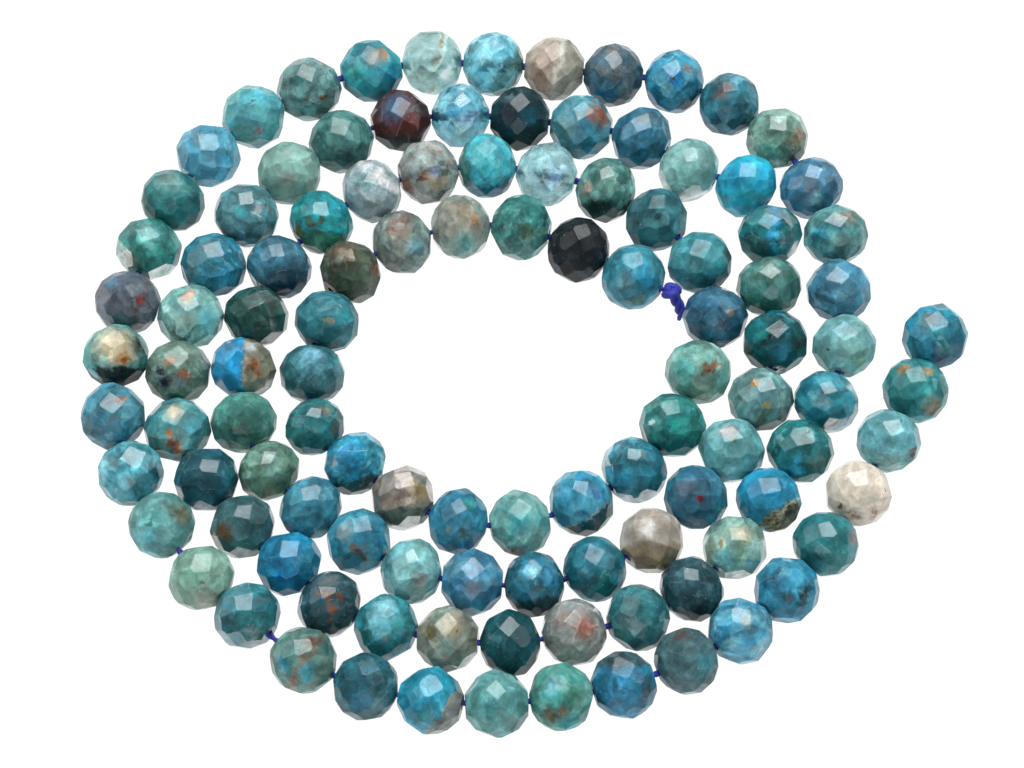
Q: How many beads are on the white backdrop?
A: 110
